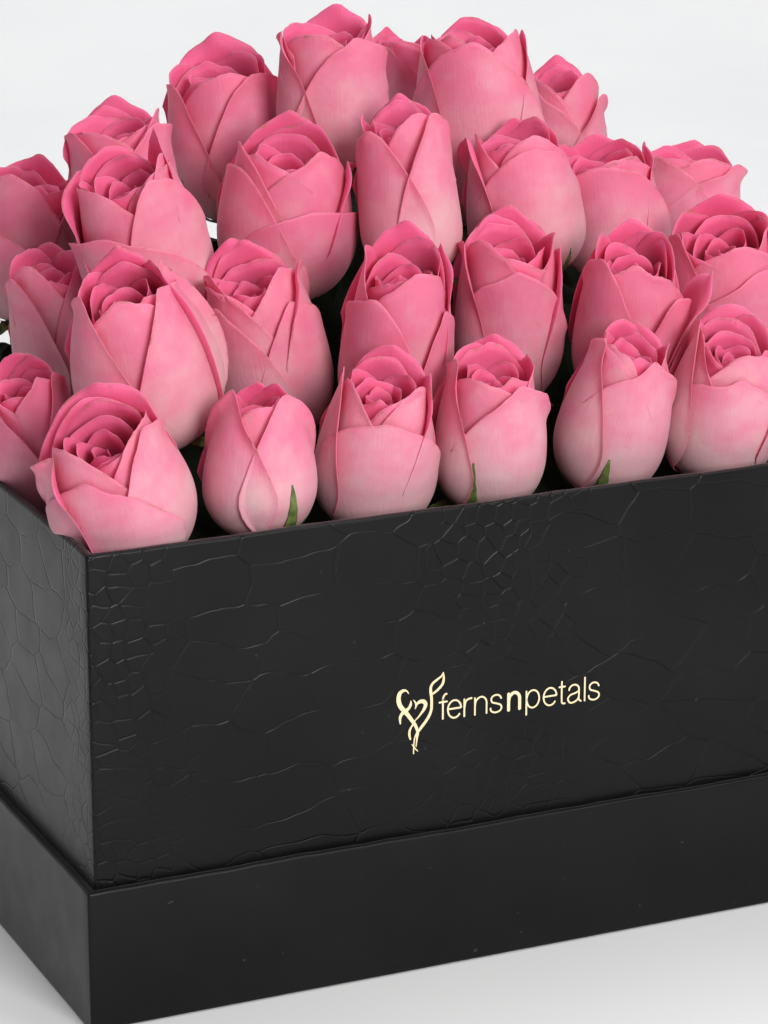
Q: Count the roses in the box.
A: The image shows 27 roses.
